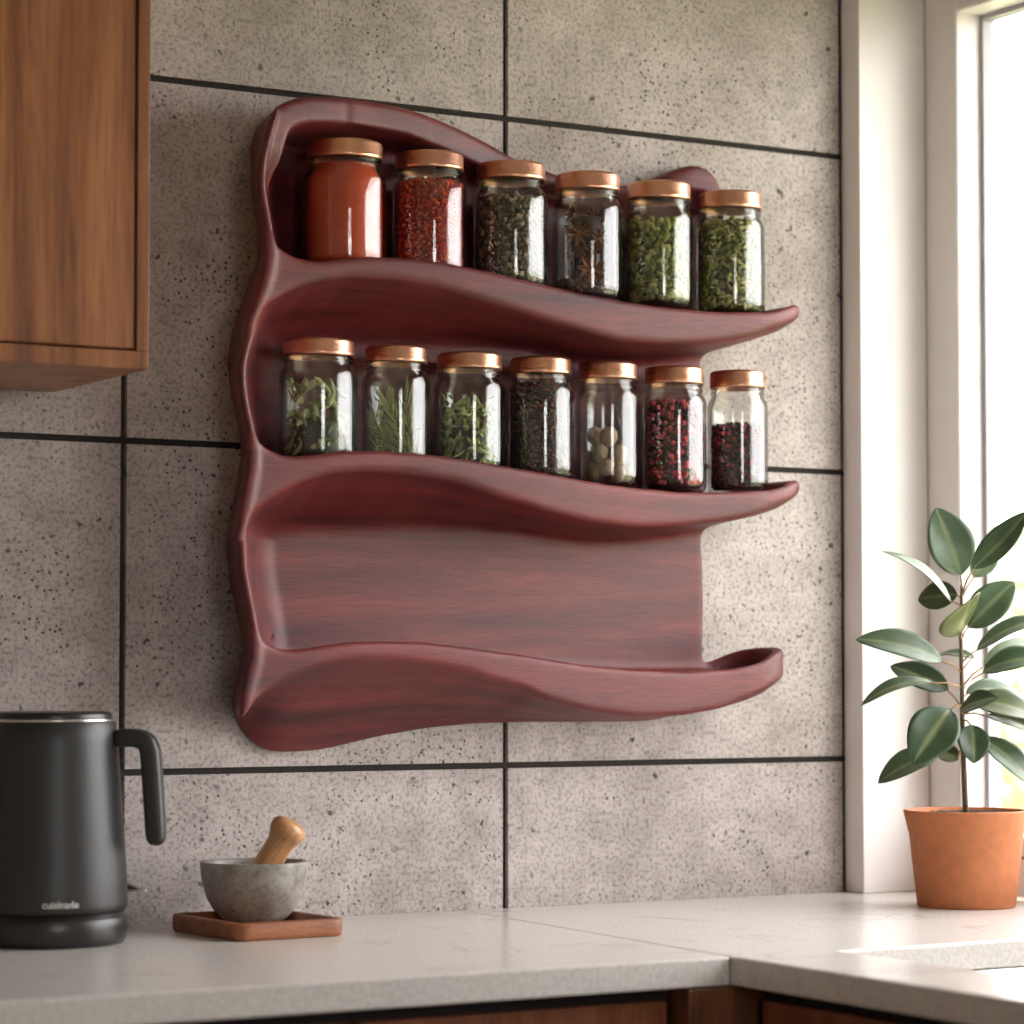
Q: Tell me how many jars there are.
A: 13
